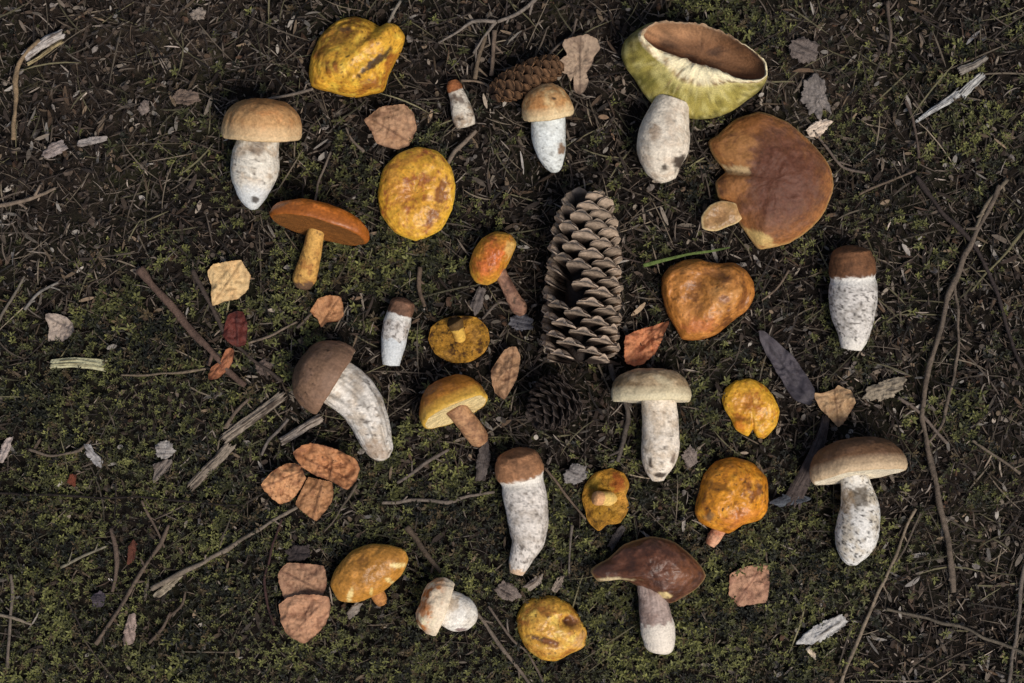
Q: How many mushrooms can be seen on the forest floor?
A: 25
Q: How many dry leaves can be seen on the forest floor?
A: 17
